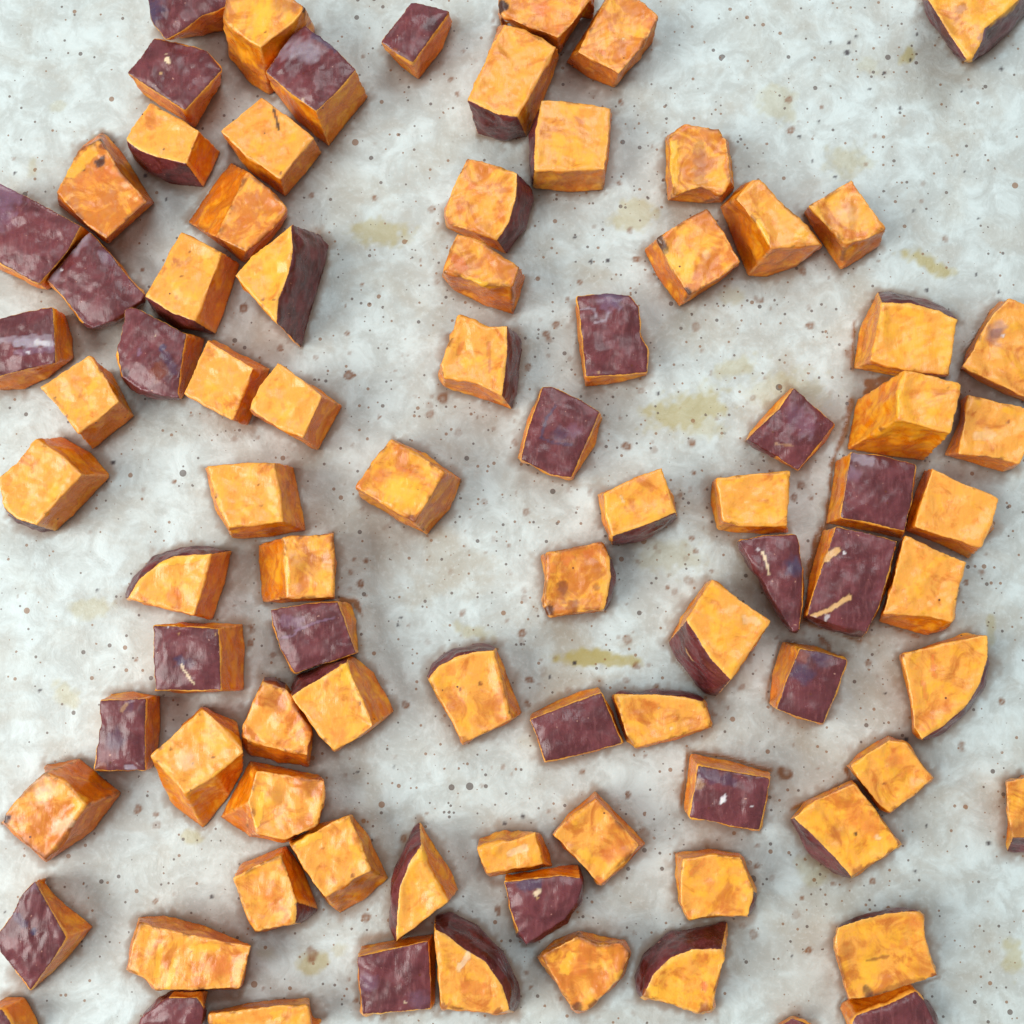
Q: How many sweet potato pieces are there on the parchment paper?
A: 87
